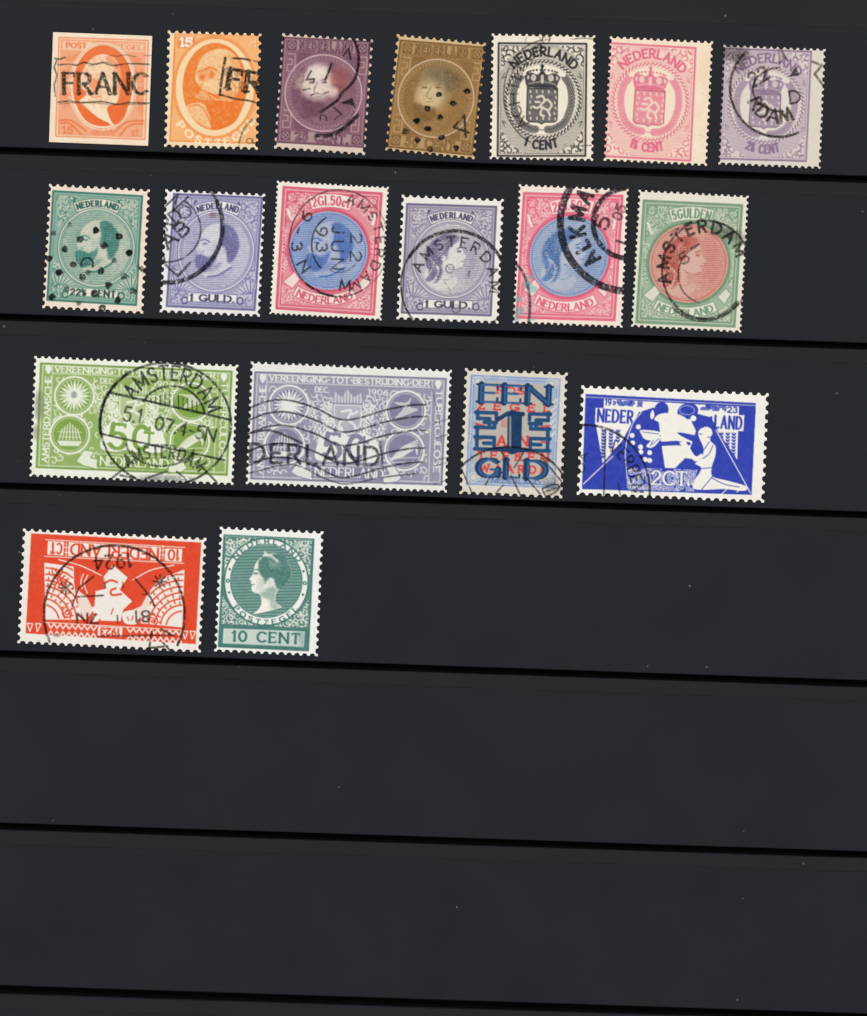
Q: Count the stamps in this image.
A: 19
